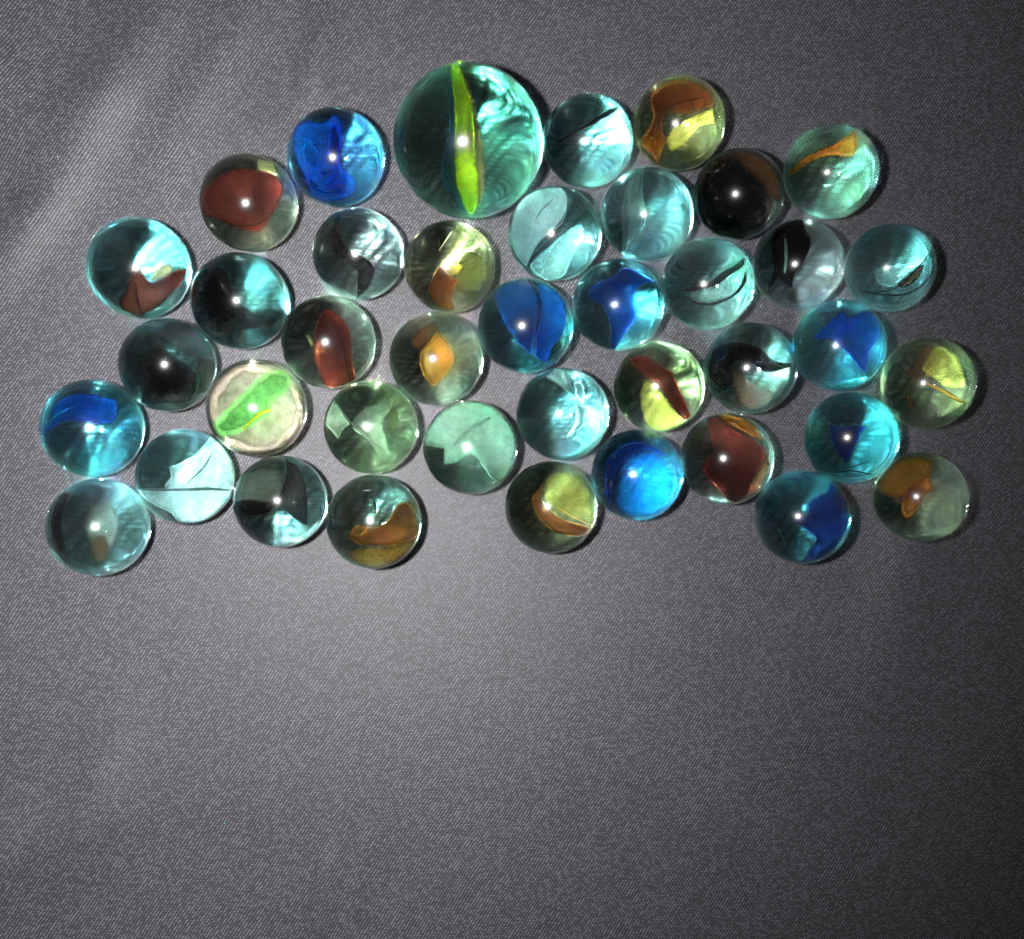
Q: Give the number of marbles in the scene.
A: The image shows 40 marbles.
